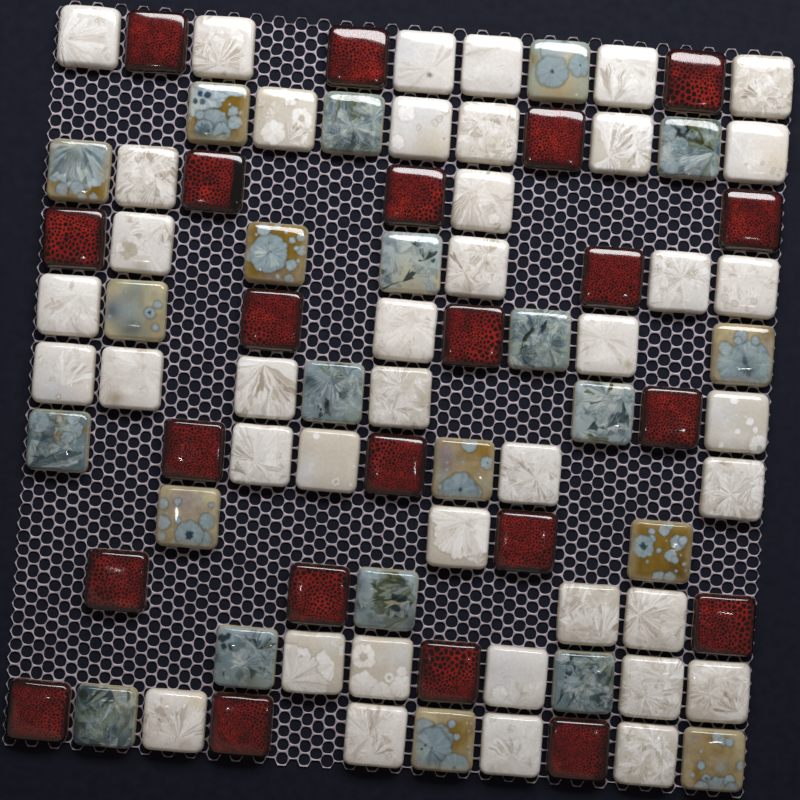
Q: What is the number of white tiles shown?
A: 41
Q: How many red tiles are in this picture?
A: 22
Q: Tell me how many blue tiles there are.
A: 22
